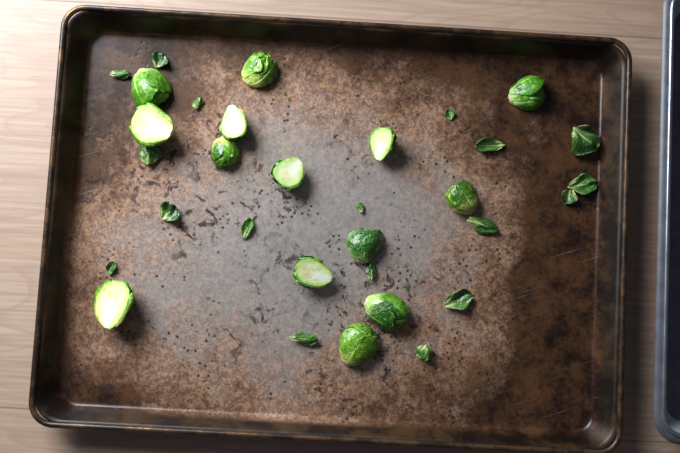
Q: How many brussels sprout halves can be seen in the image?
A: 14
